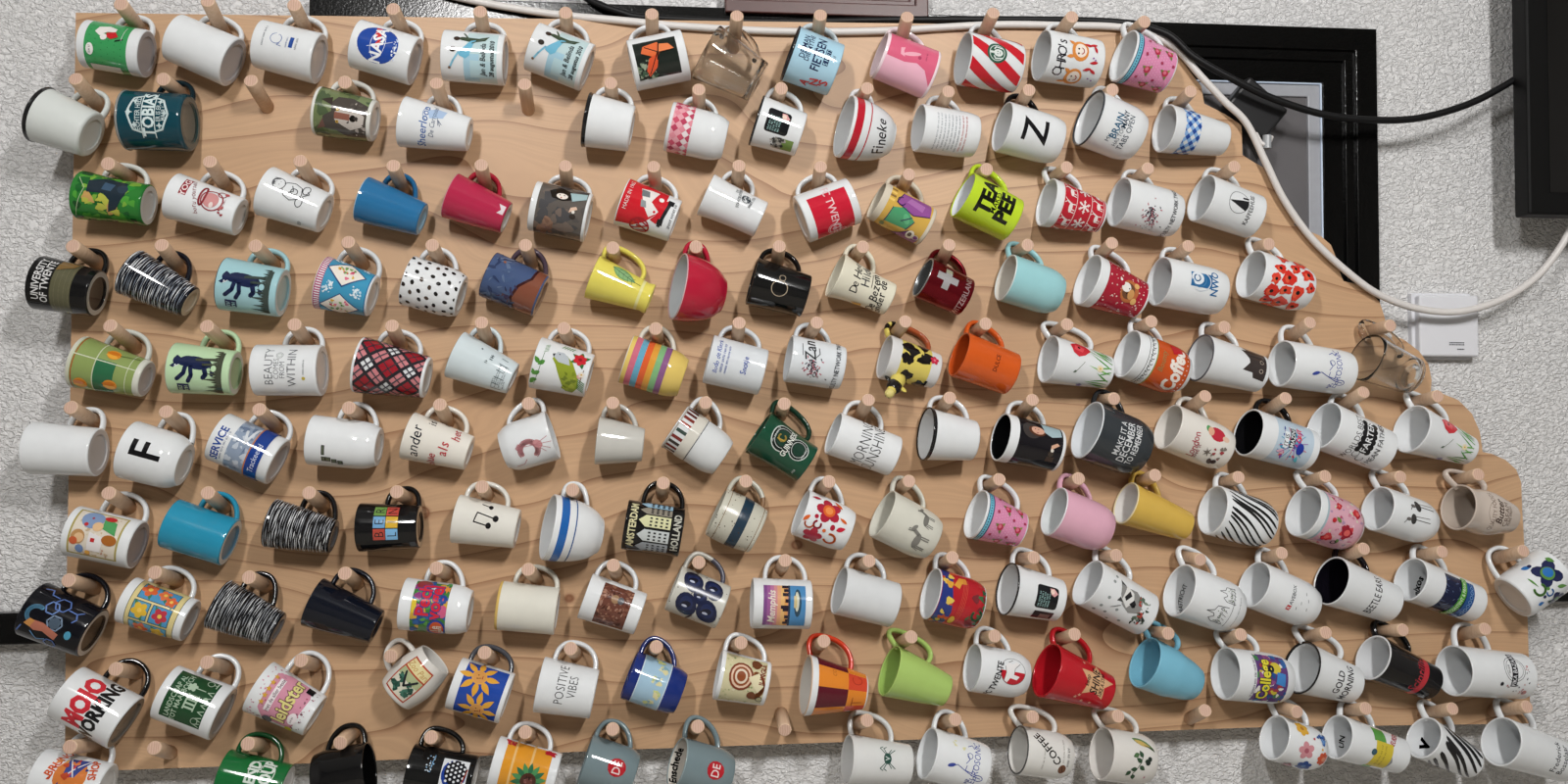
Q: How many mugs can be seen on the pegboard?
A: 154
